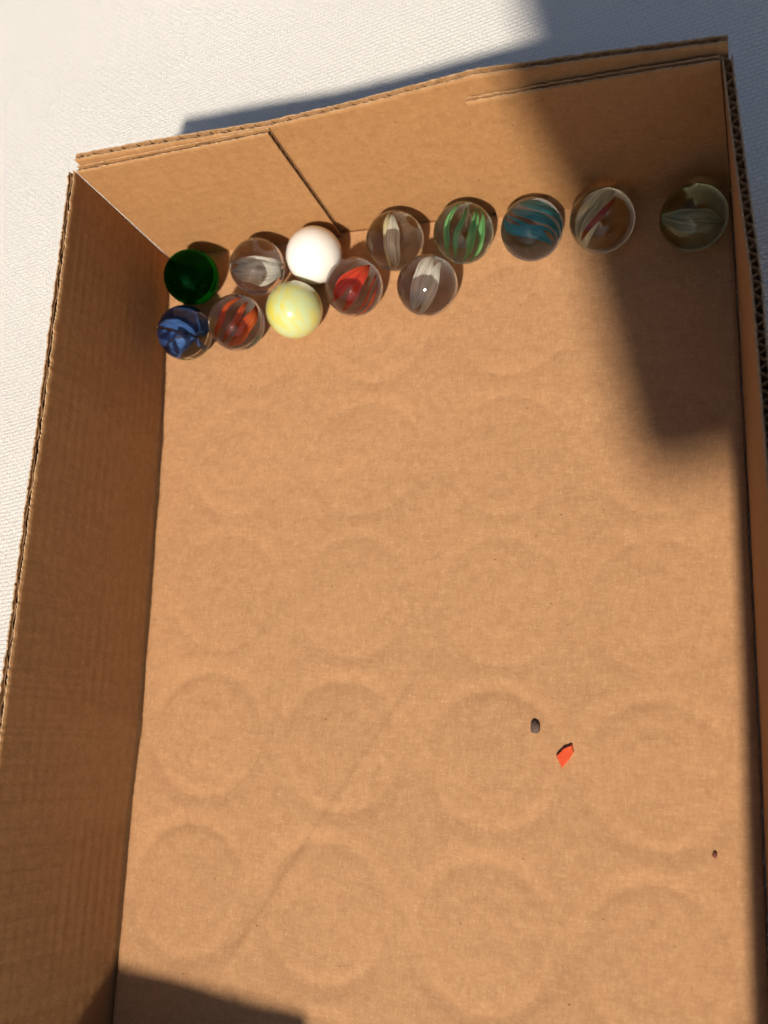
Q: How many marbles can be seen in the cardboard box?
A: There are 13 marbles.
